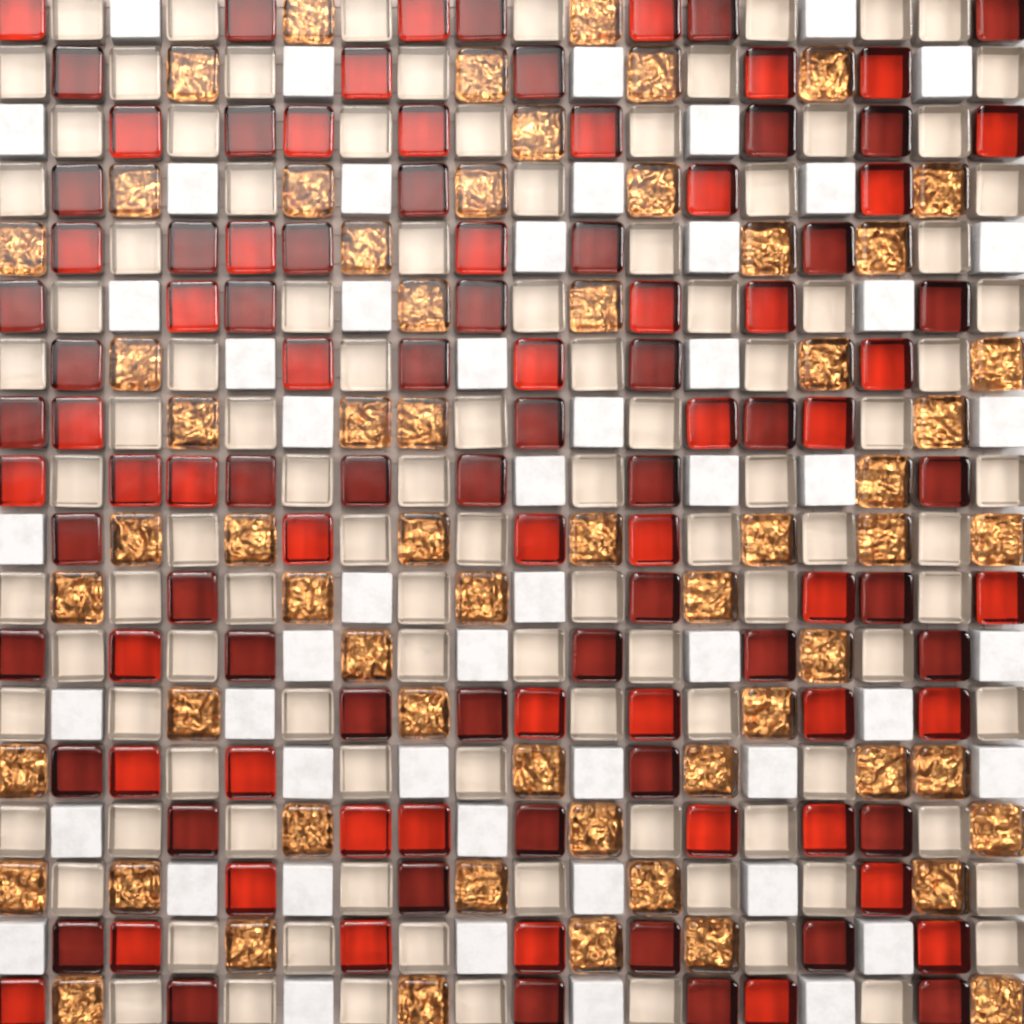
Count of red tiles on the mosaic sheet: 106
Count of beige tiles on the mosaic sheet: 104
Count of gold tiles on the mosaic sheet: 61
